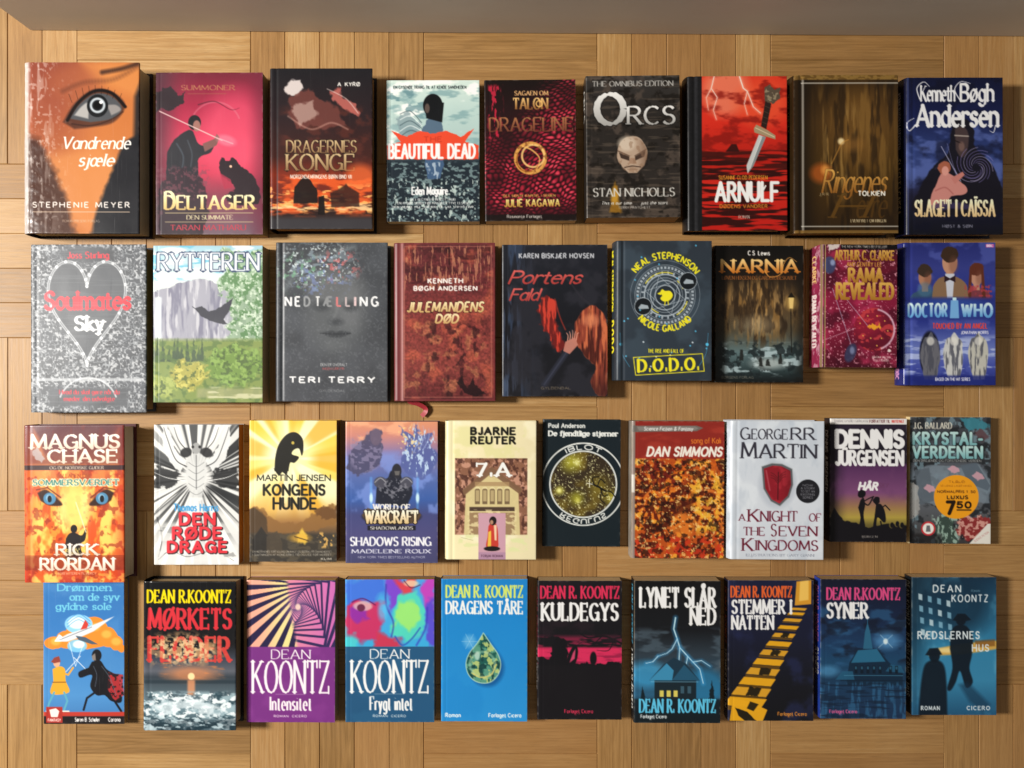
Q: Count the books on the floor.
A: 38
